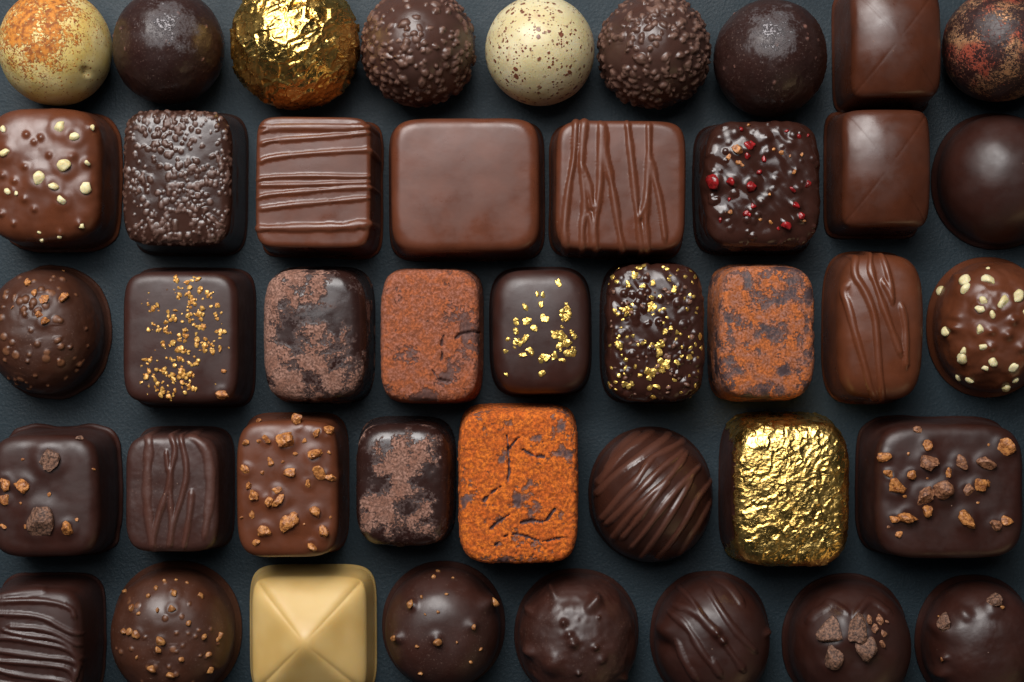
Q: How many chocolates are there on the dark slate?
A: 42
